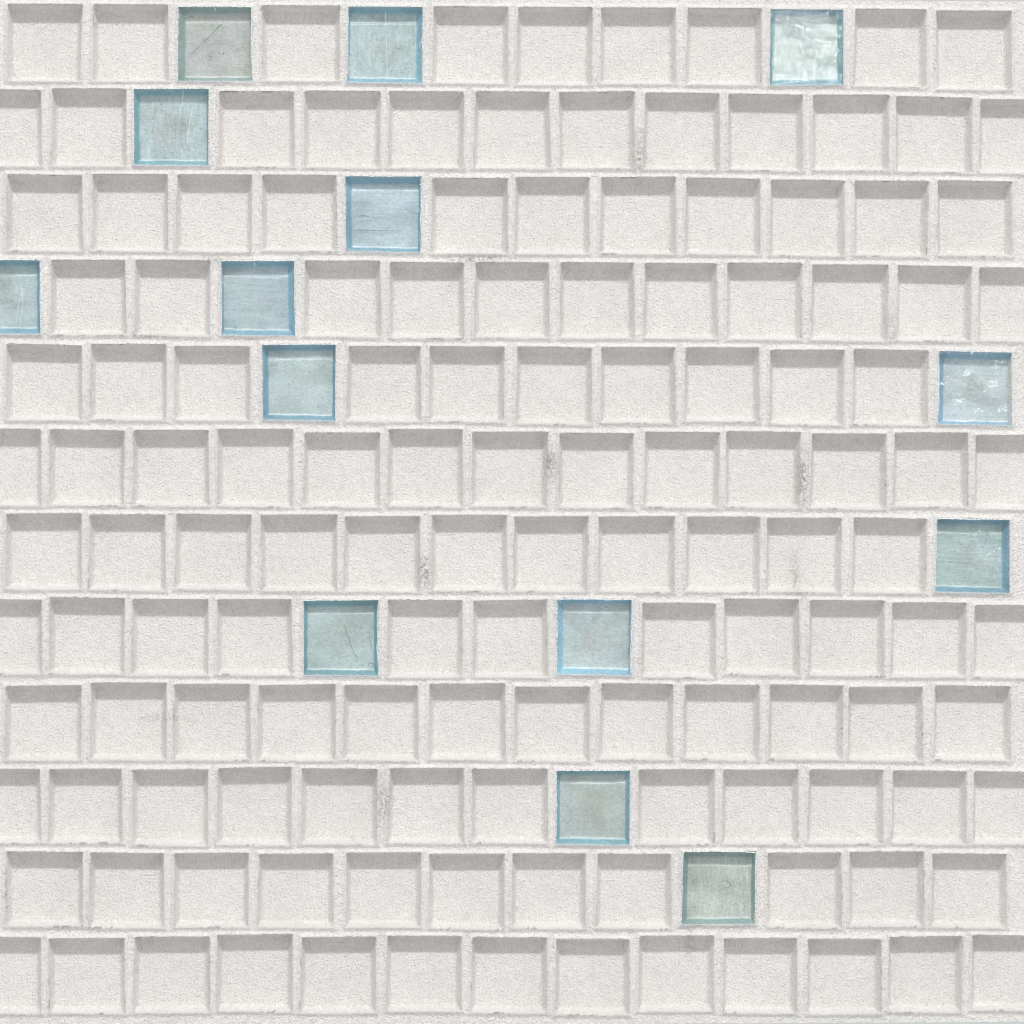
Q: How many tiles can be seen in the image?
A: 14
